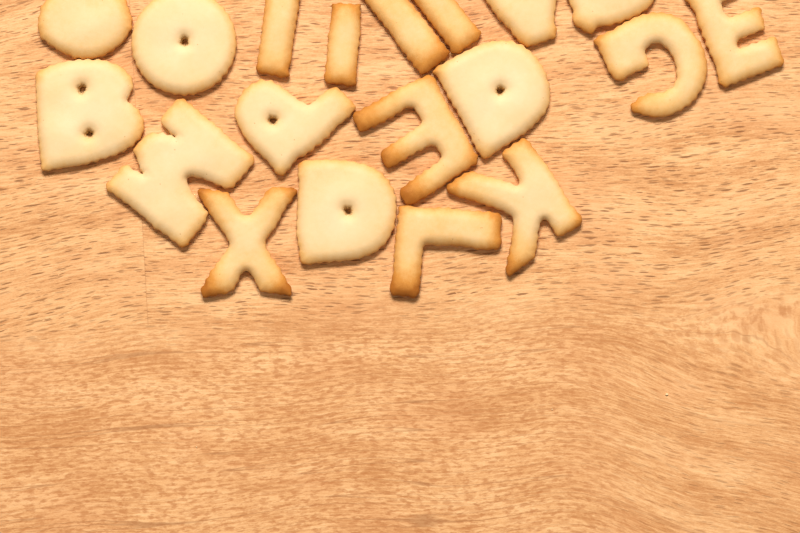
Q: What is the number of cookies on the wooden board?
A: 19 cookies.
